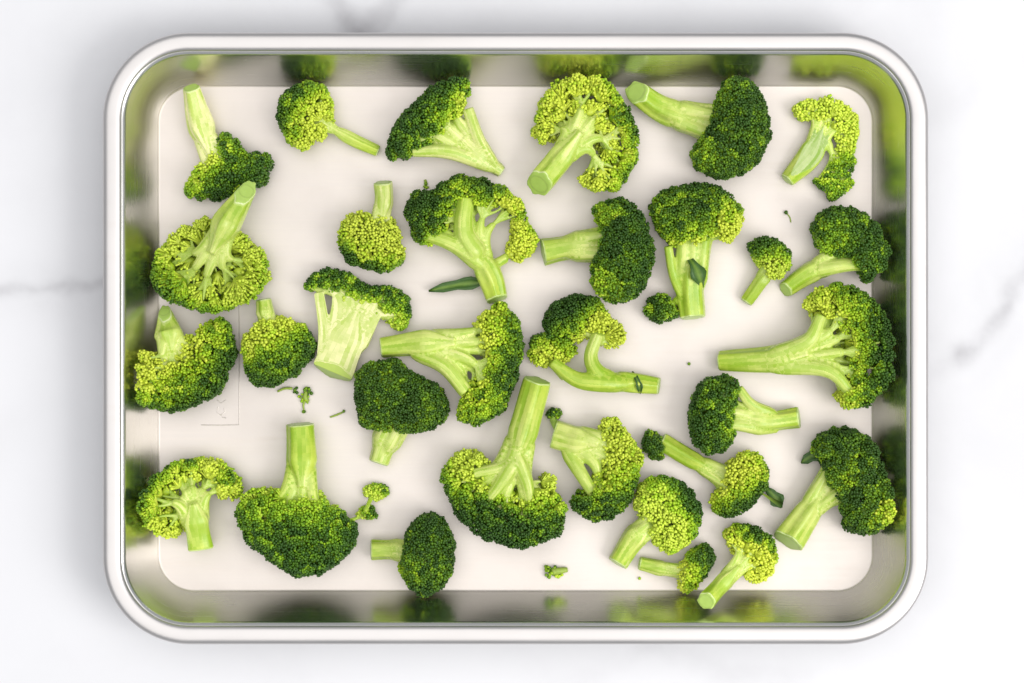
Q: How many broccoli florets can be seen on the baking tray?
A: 31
